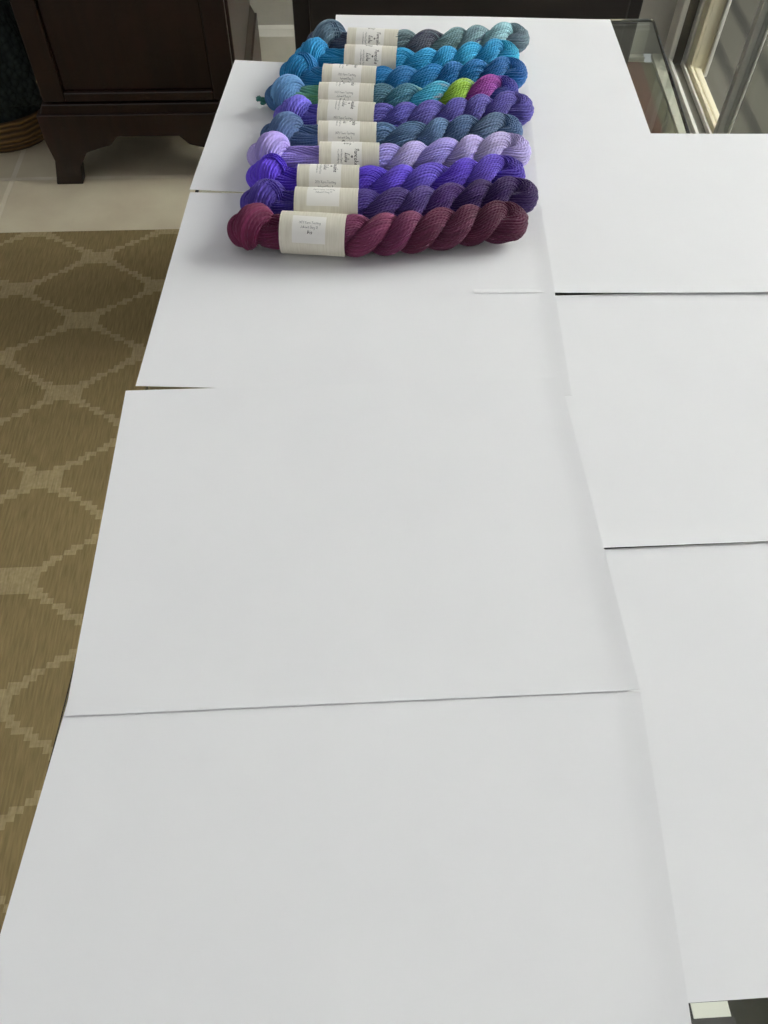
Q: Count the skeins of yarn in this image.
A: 10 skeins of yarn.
